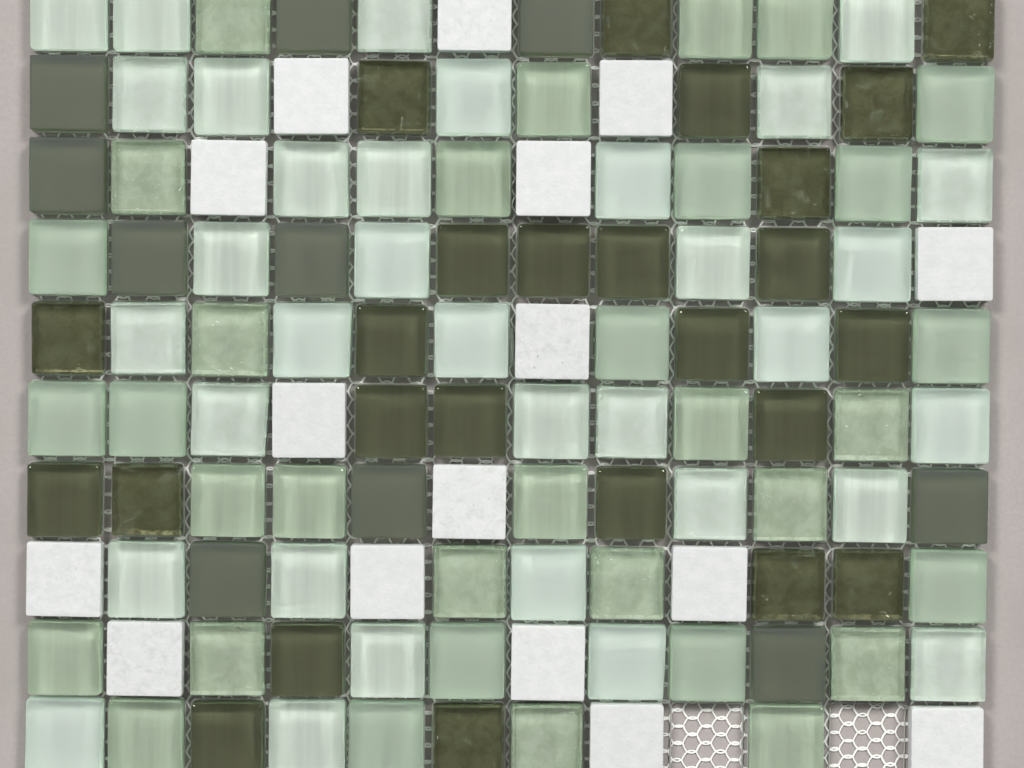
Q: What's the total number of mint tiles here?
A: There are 34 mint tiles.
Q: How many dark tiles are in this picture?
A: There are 35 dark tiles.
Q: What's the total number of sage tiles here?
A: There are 33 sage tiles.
